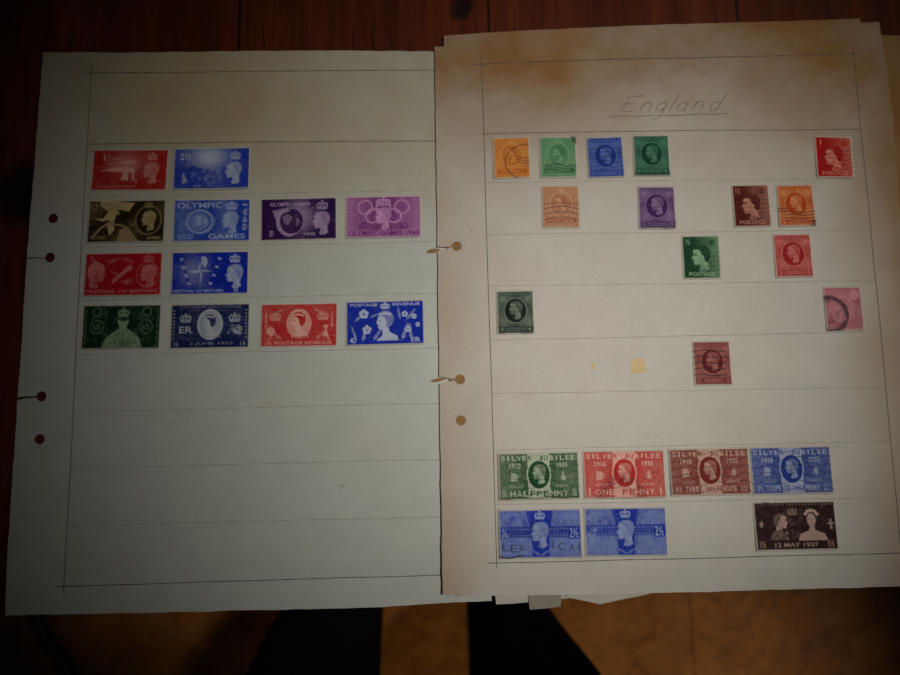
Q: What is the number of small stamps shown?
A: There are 14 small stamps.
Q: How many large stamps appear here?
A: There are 19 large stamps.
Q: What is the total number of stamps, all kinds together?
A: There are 33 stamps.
